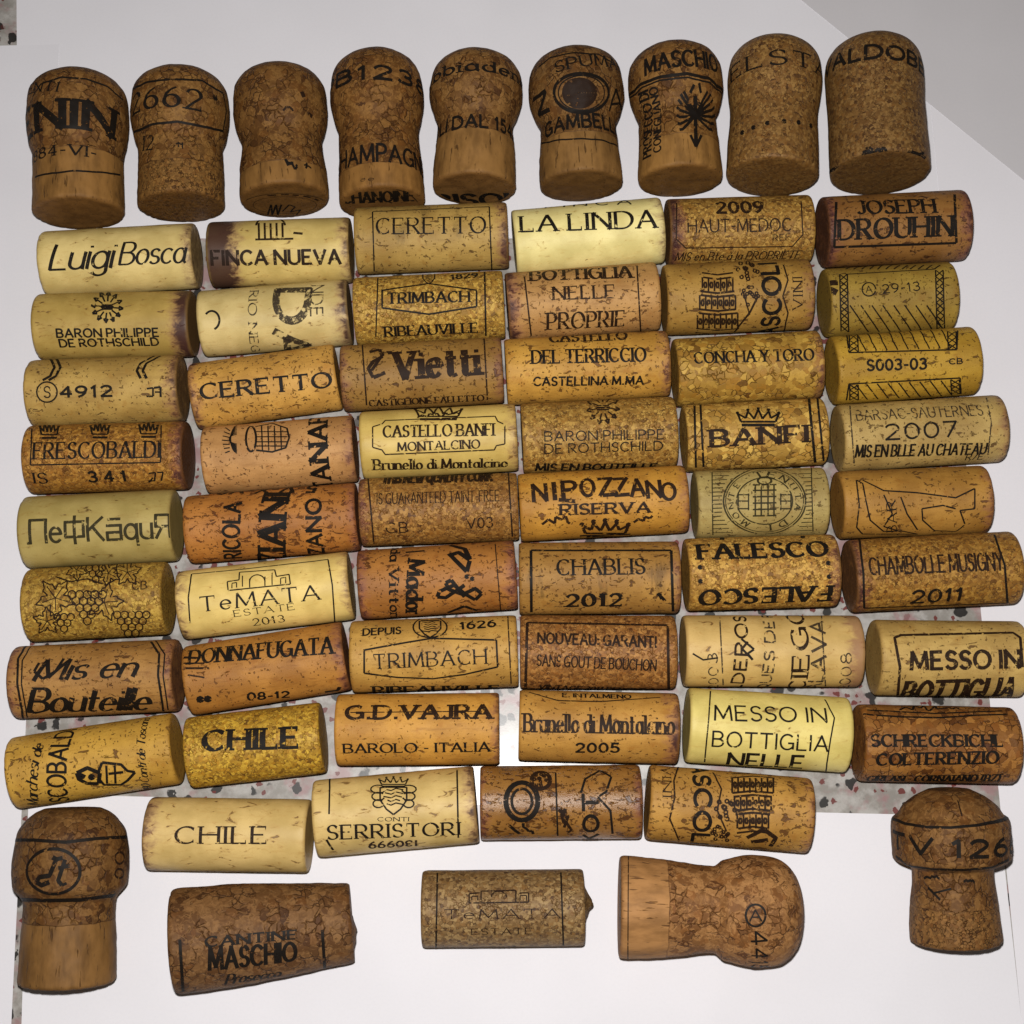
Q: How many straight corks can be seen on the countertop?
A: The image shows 54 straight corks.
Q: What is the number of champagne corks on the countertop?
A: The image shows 12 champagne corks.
